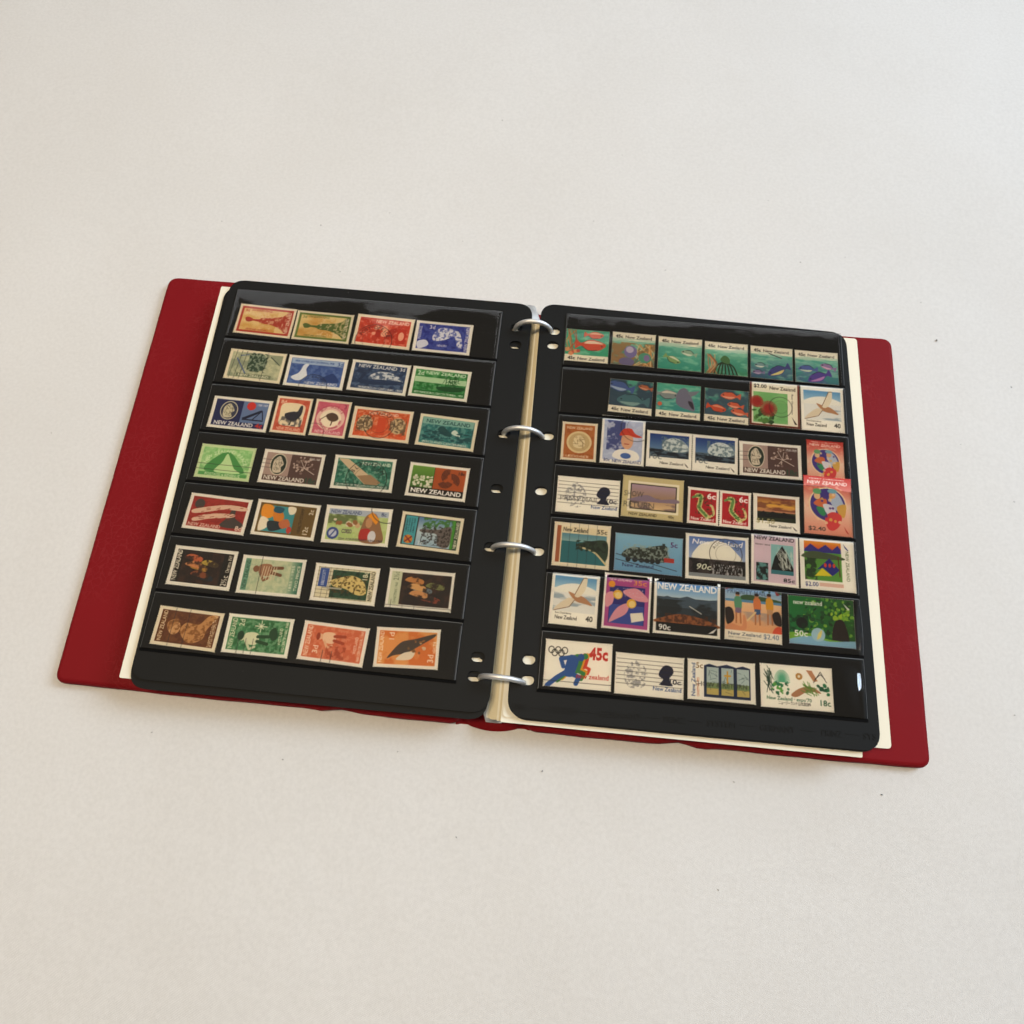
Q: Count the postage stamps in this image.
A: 66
